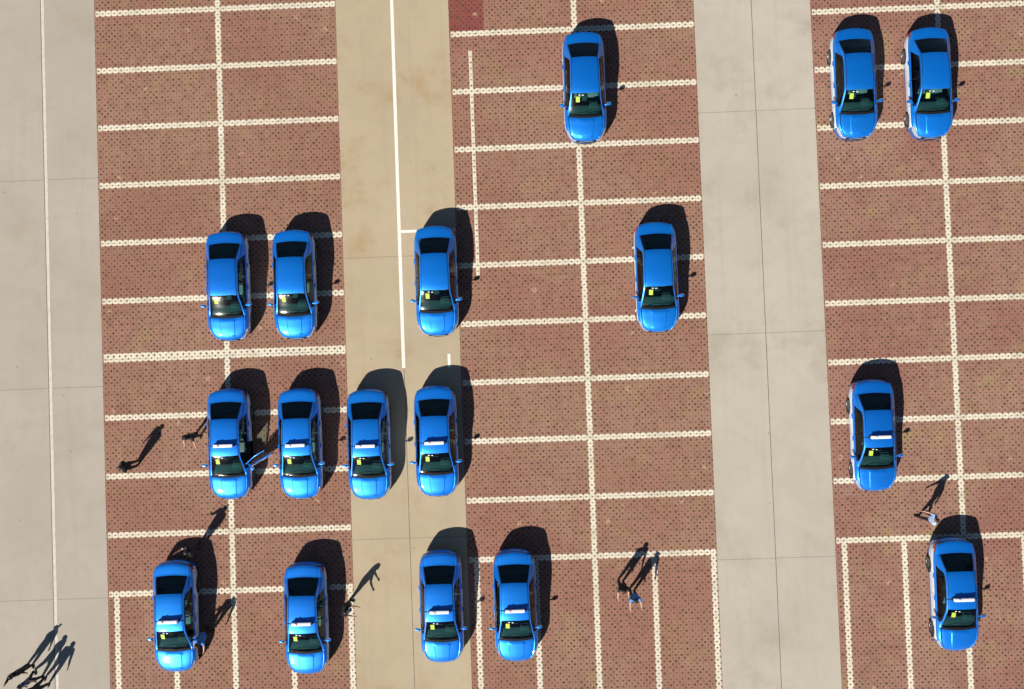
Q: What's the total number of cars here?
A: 17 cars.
